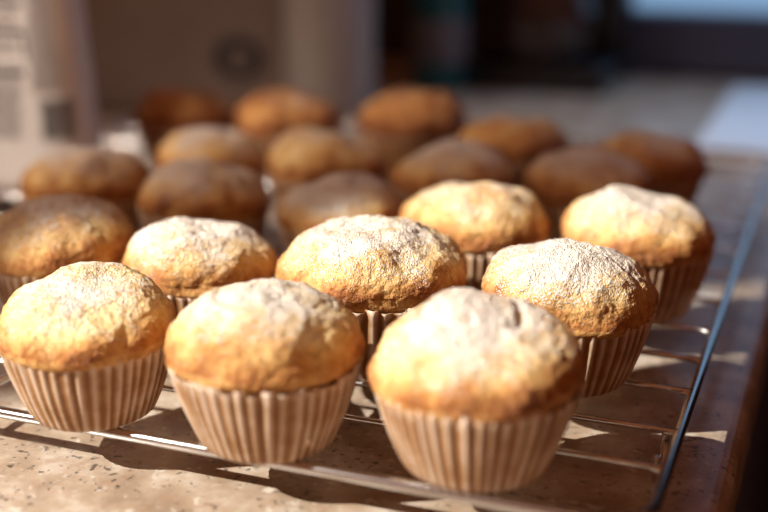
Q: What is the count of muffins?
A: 21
